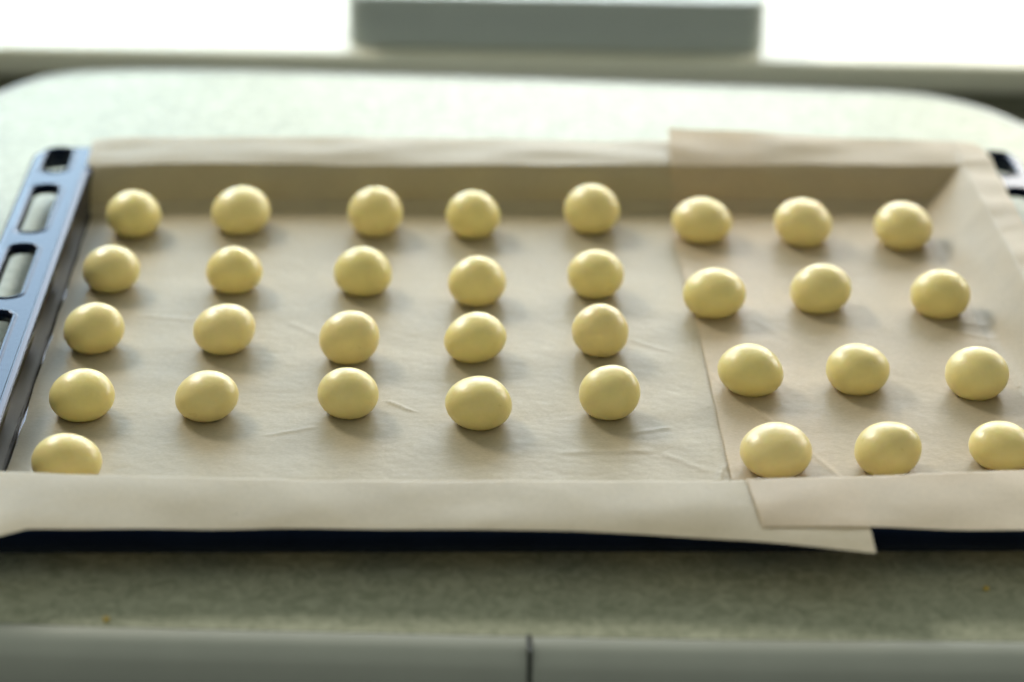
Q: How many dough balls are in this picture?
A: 33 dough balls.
